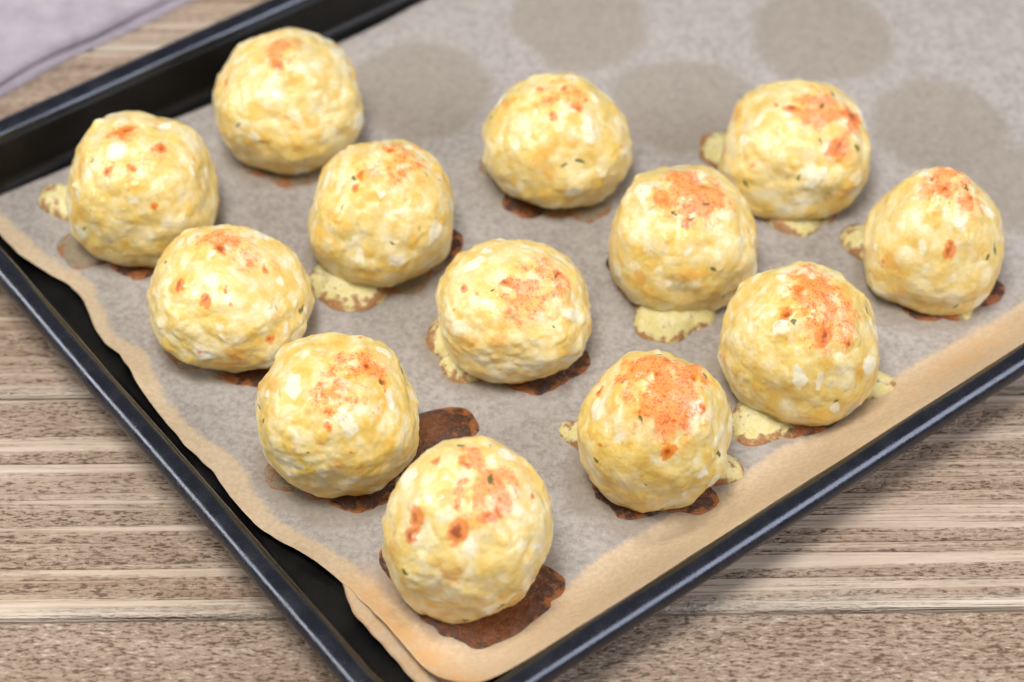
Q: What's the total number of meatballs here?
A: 13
